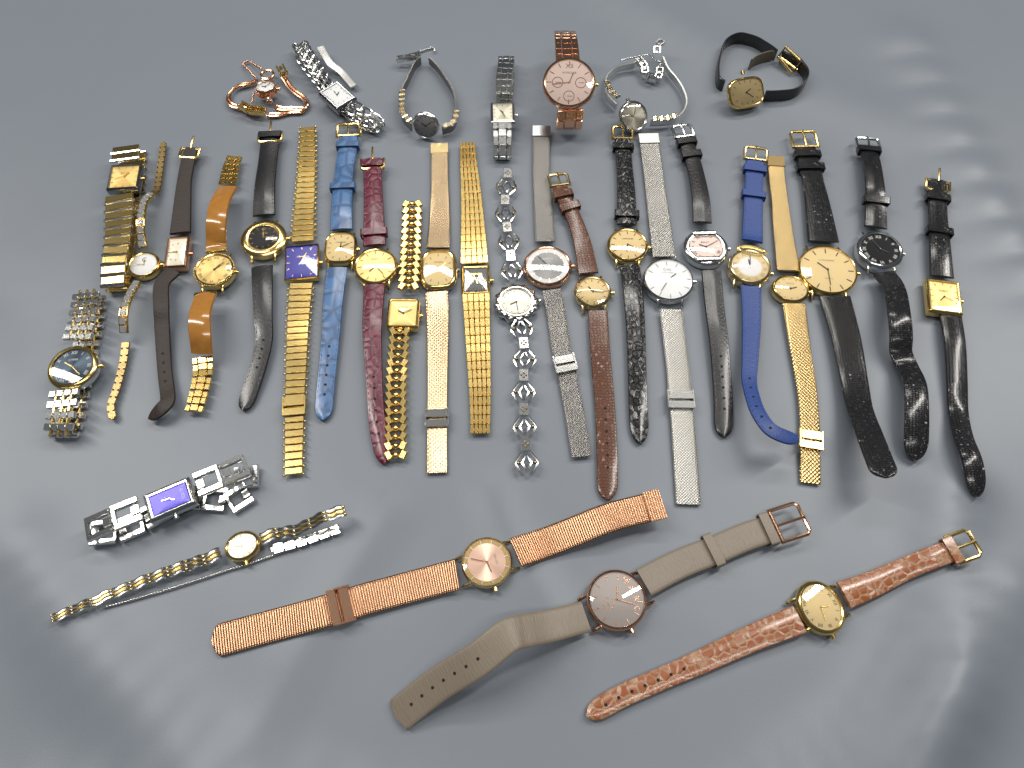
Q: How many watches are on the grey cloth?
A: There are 35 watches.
